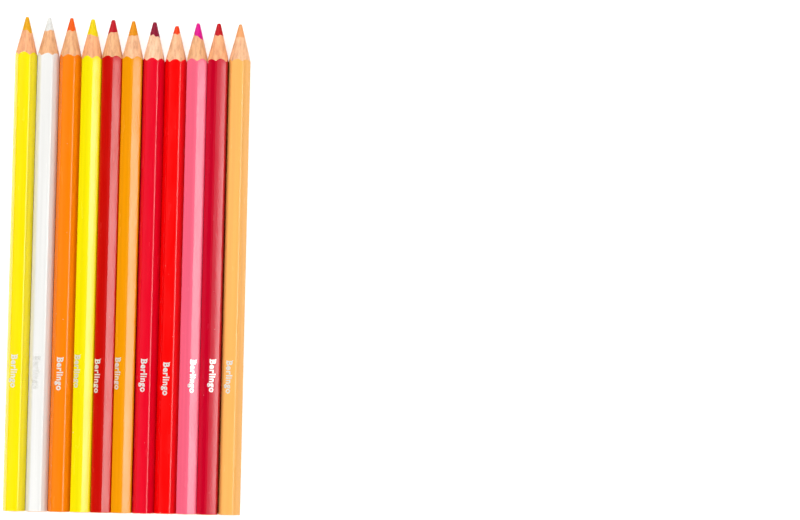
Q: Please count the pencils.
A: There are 11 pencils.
